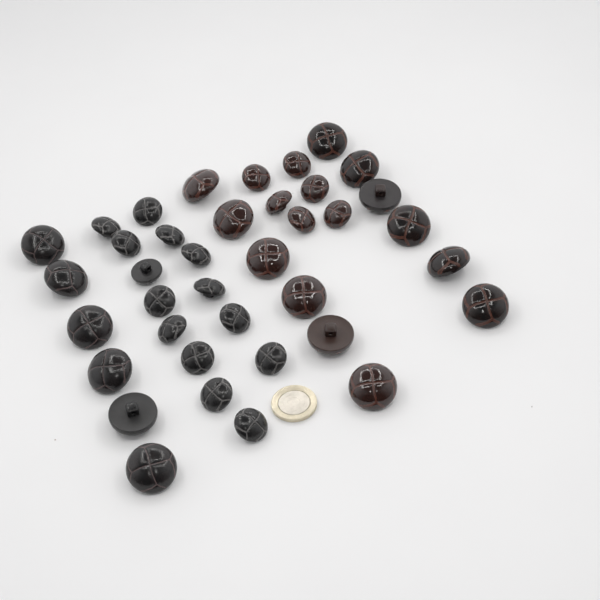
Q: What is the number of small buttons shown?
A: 20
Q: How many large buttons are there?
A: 18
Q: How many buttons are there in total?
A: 38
